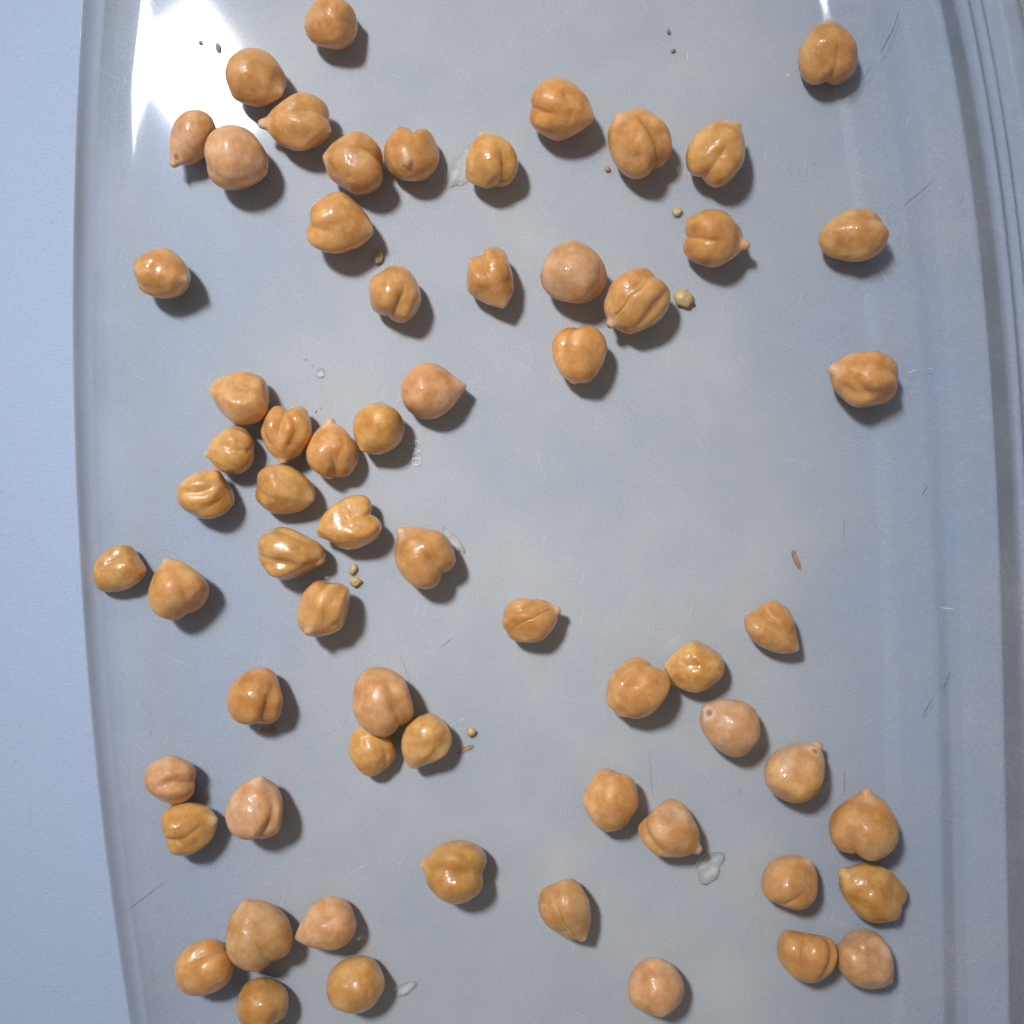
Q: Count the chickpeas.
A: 64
